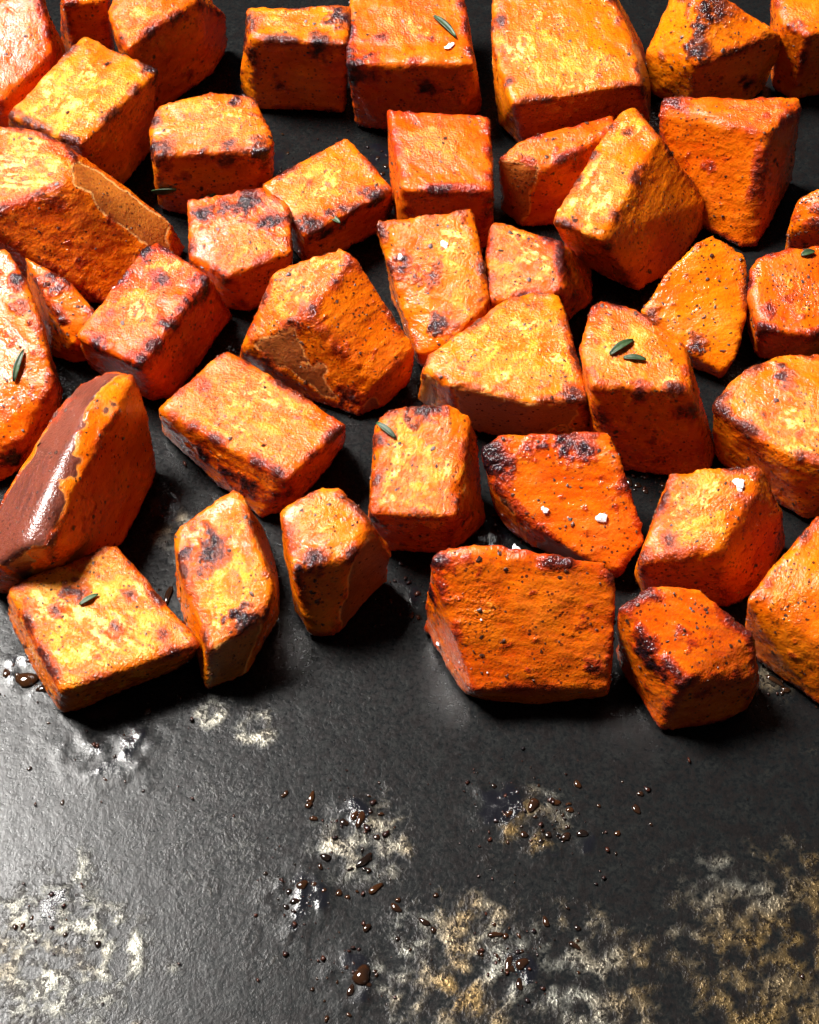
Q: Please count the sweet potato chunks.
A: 40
